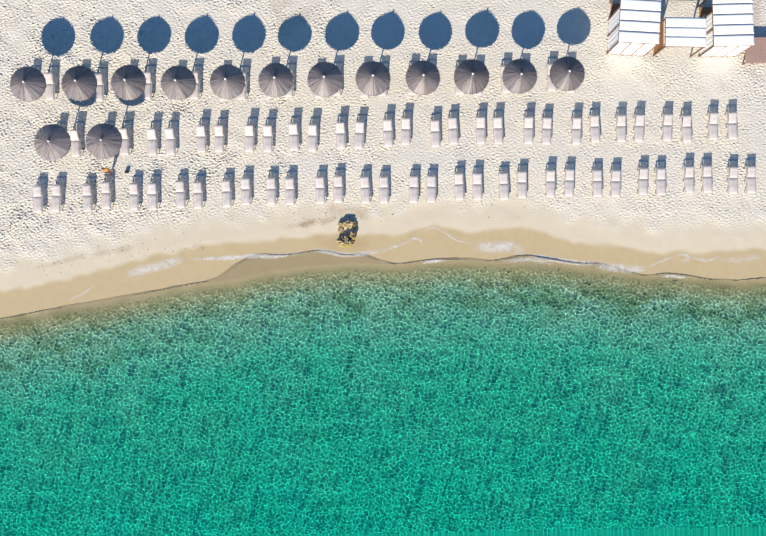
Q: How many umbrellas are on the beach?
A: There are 14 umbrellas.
